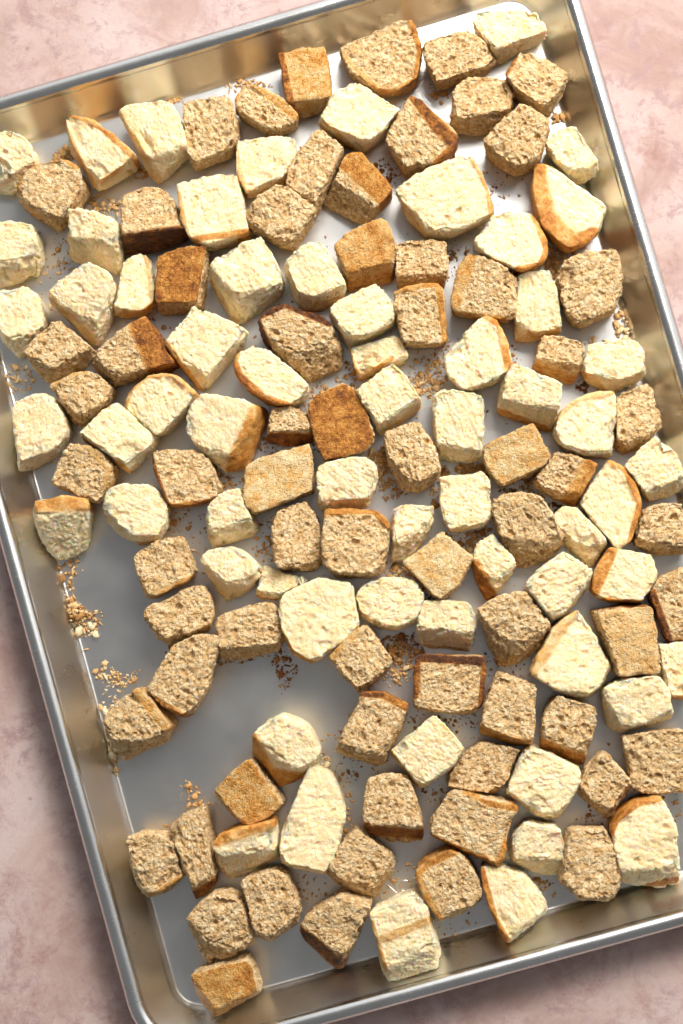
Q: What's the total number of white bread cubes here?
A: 62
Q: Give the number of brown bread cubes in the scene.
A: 67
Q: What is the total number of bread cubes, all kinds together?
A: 129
